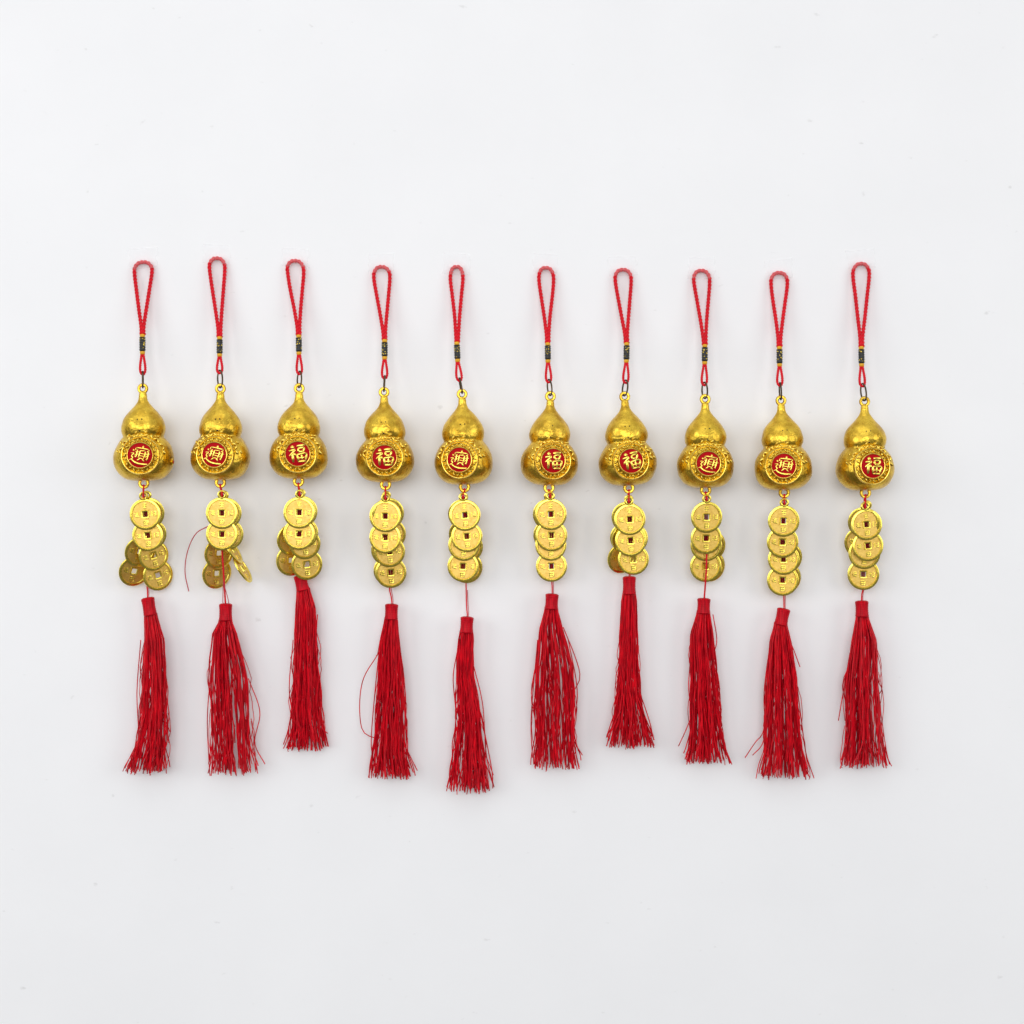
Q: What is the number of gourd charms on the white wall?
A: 10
